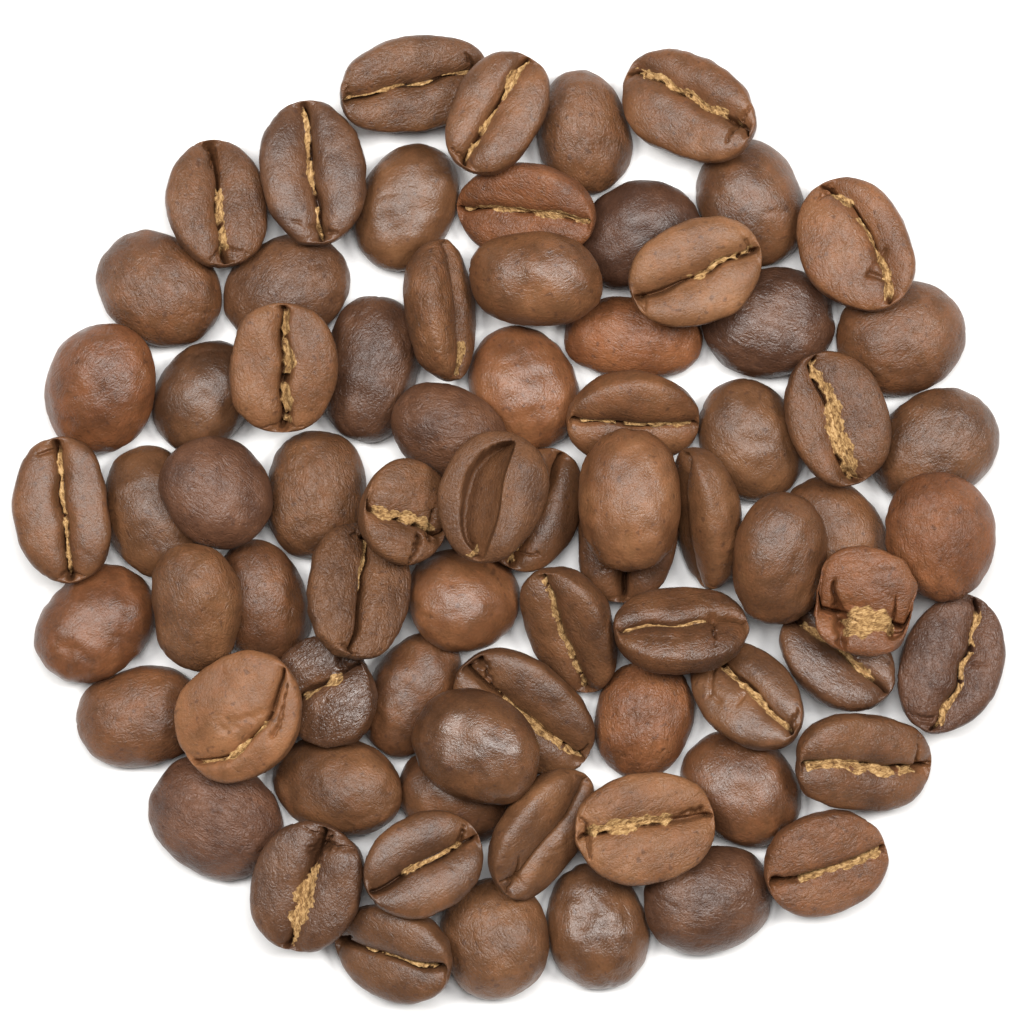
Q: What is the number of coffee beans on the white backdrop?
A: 74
